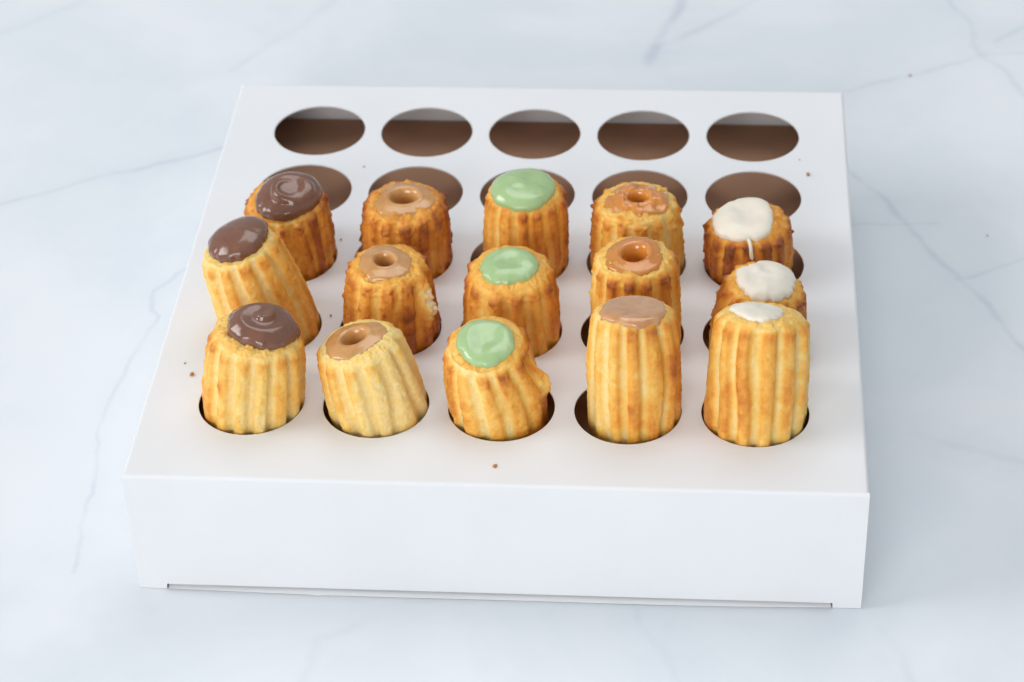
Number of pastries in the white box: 15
